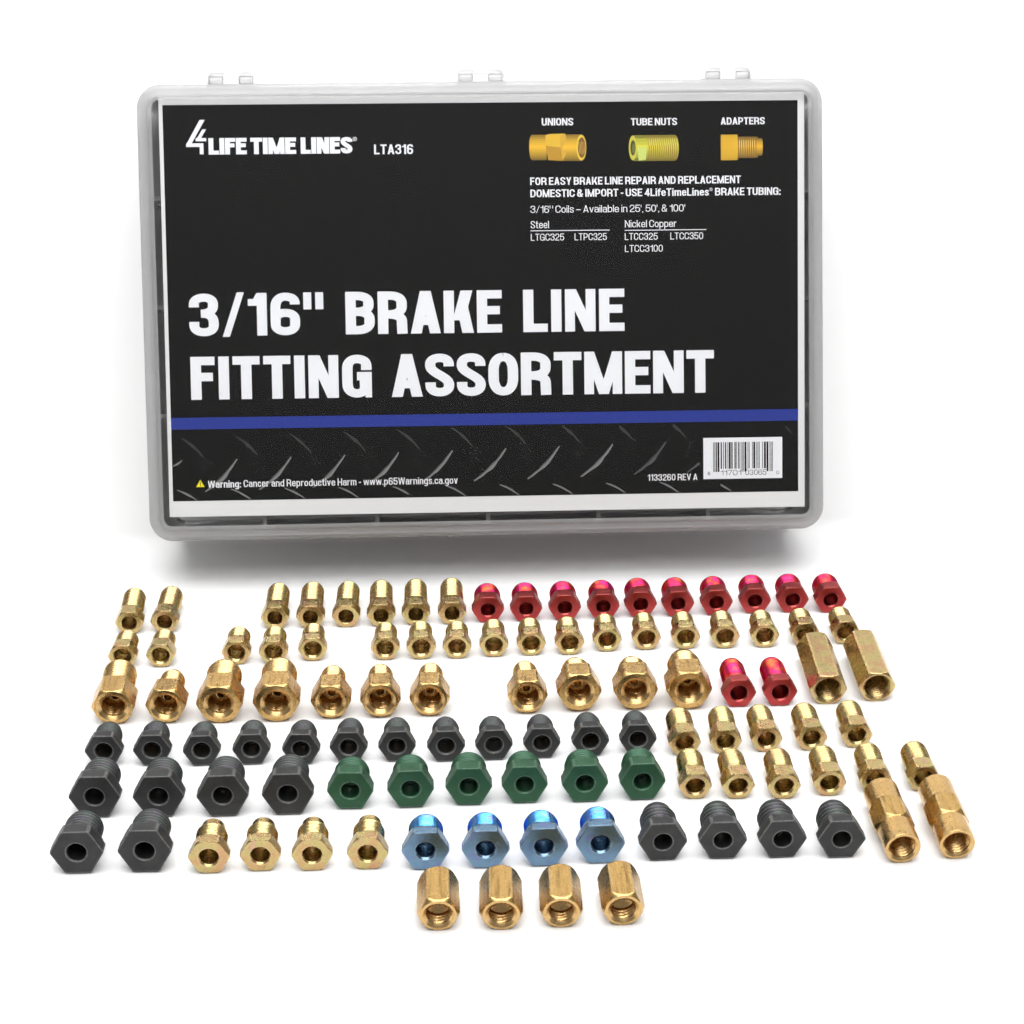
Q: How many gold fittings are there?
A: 60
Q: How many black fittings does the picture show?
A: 22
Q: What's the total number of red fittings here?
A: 12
